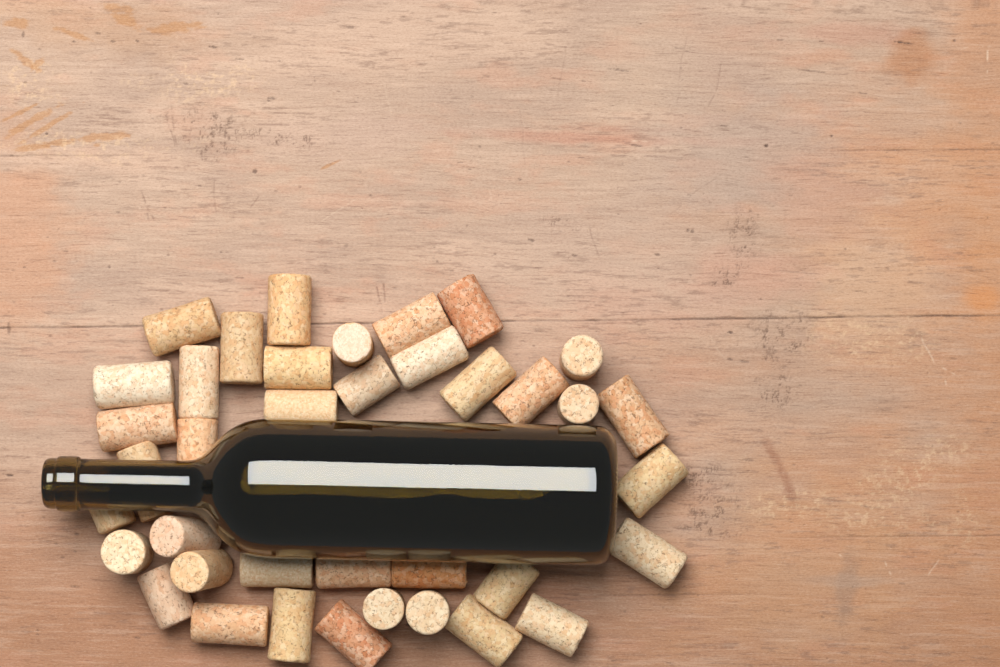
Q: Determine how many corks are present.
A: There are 38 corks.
